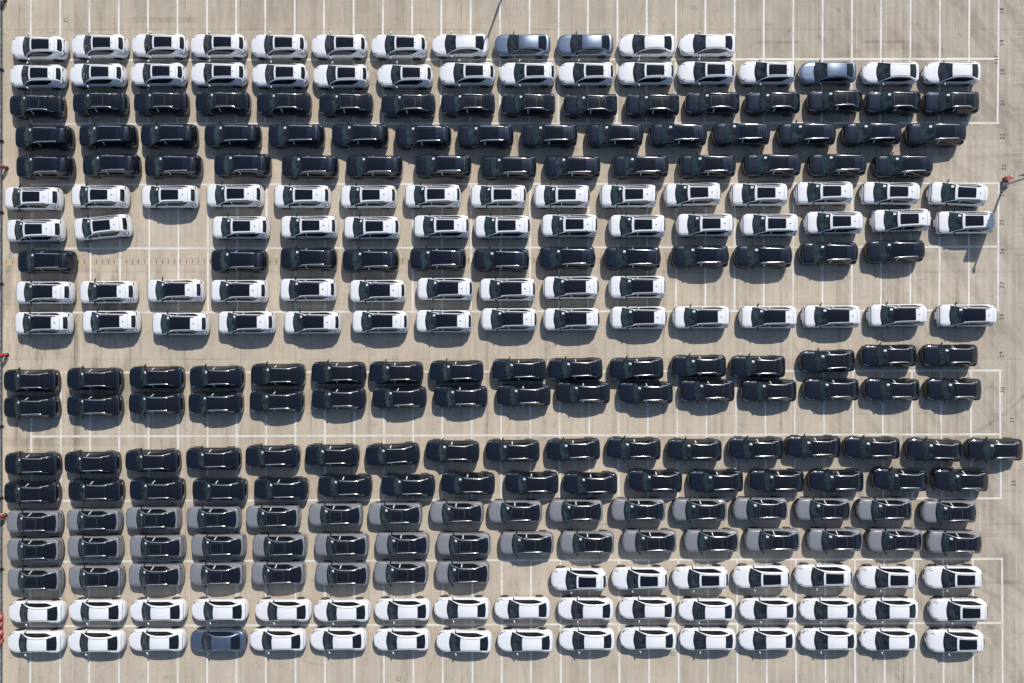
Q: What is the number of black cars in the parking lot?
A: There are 122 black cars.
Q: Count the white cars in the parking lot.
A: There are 117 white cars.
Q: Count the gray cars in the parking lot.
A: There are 40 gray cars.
